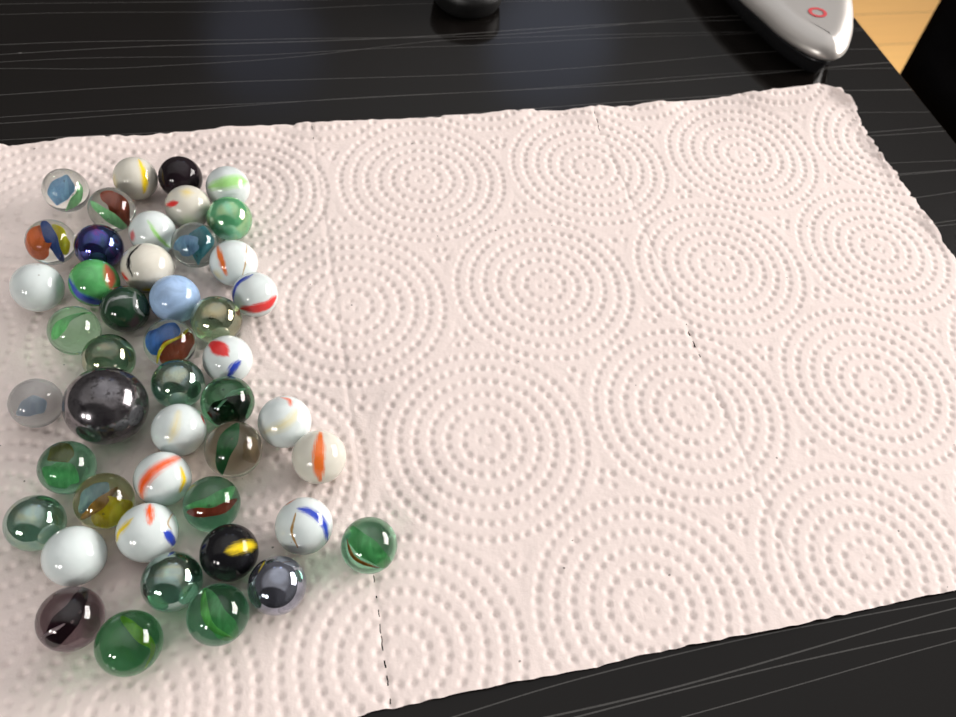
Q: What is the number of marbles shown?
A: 46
